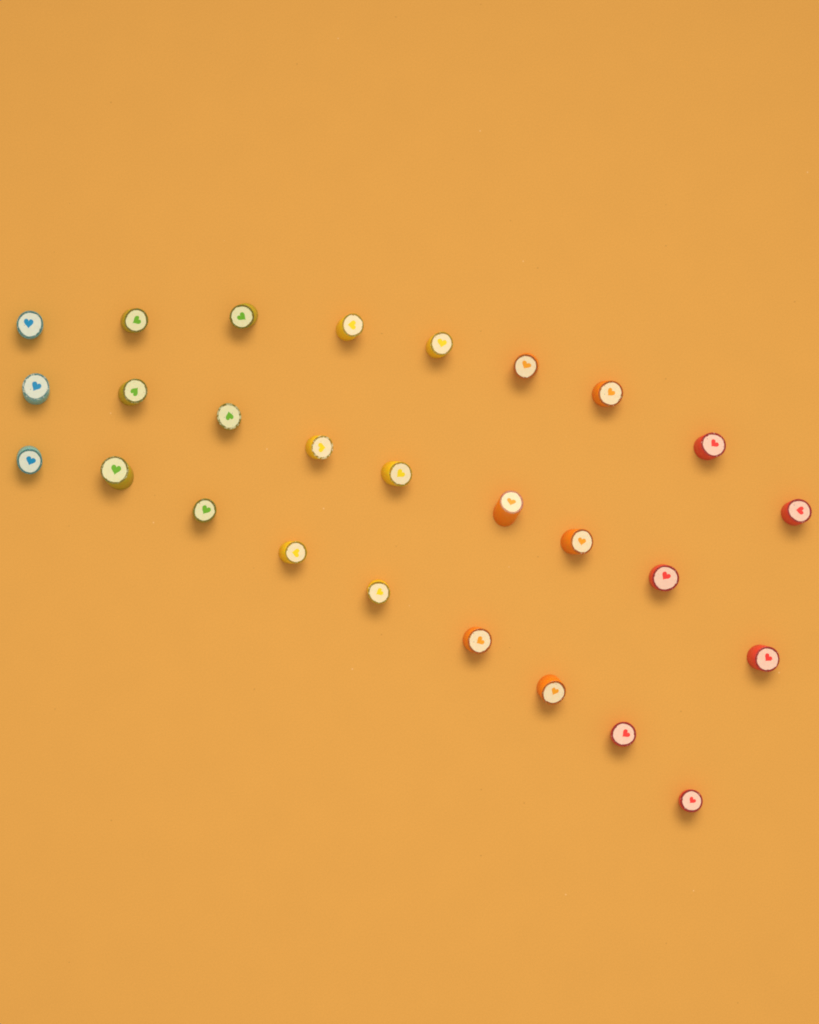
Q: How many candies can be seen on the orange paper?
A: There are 27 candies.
